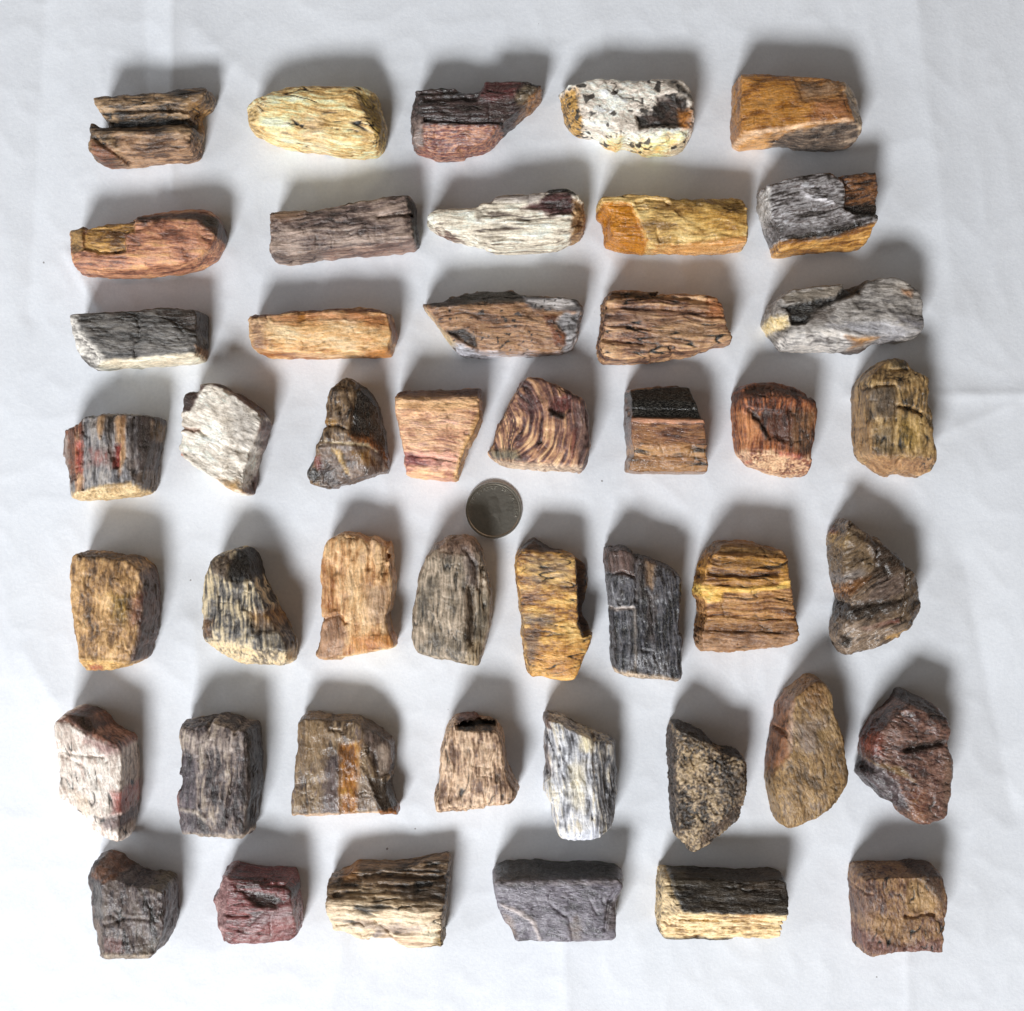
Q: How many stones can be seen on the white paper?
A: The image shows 45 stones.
